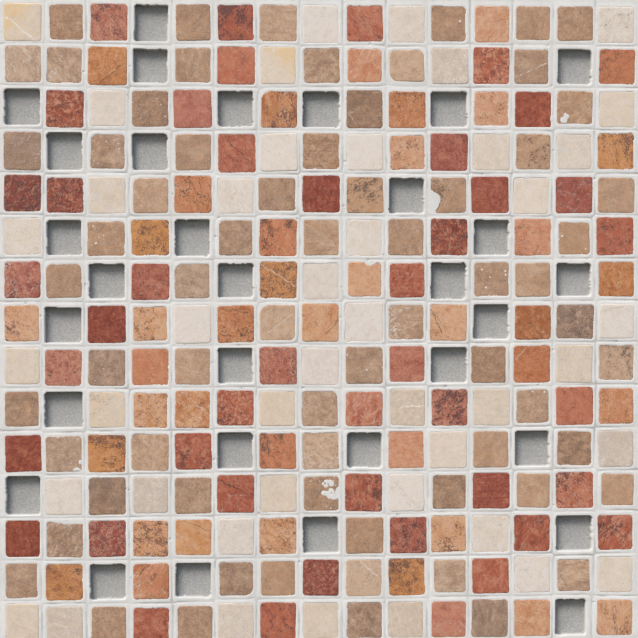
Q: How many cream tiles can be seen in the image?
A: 43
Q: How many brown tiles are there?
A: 68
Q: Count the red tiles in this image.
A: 44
